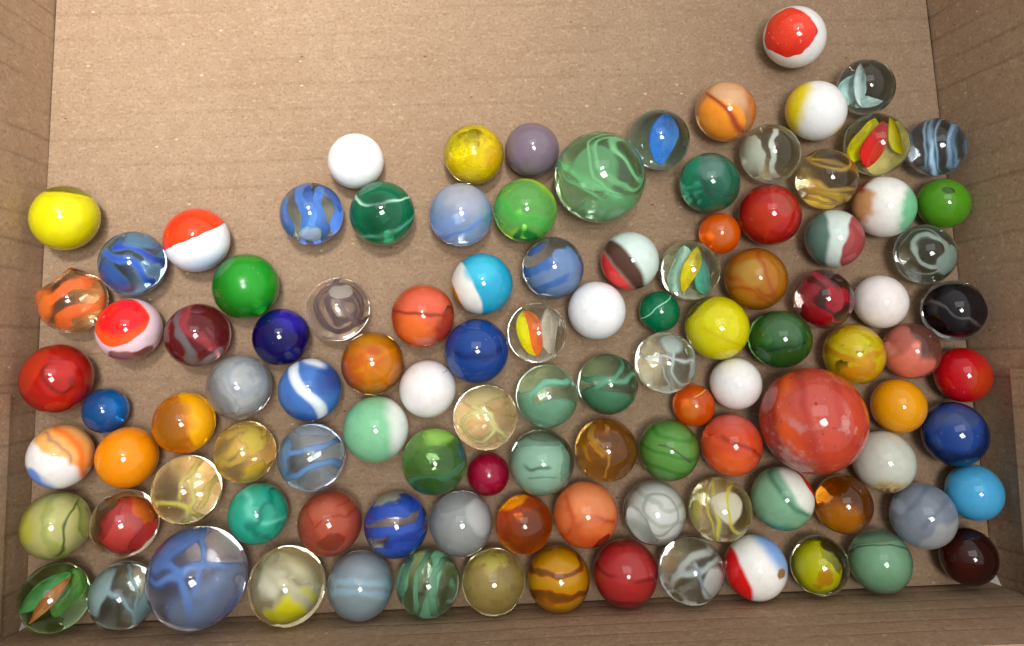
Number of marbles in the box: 108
